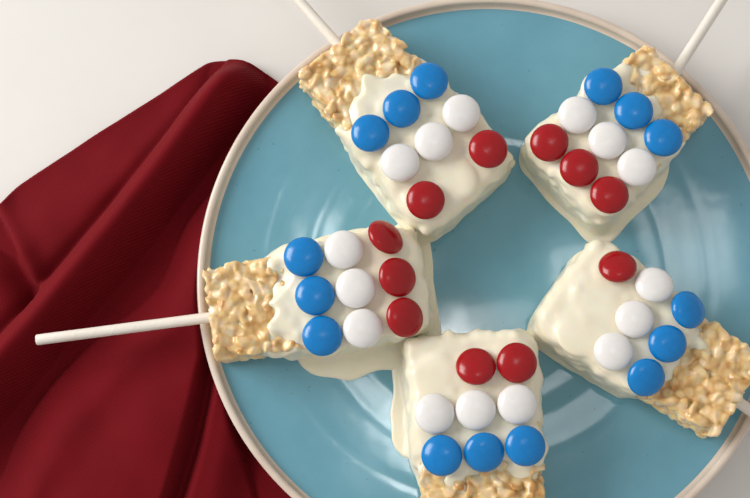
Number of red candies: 11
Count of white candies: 15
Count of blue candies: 15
